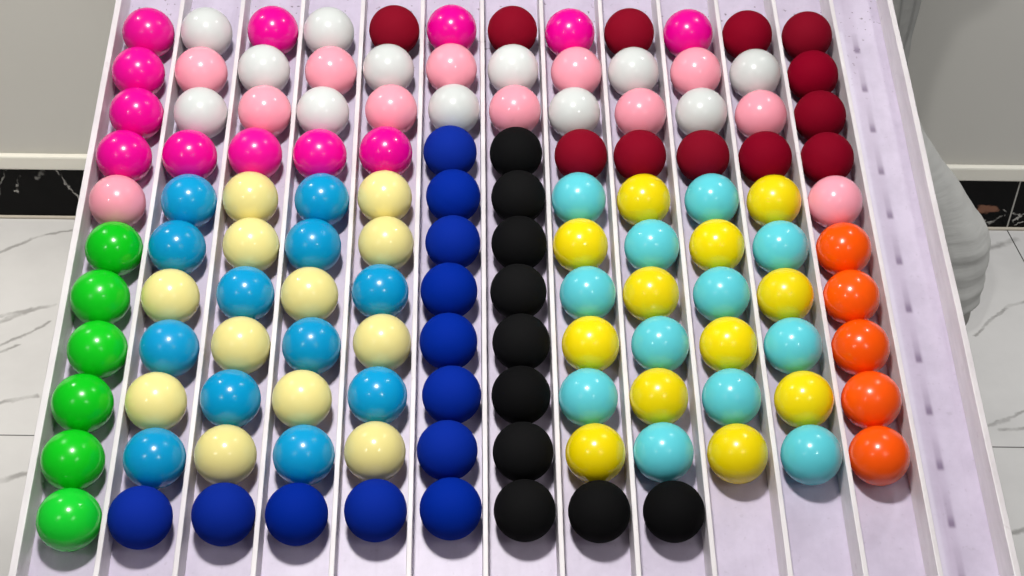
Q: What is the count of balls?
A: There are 129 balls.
